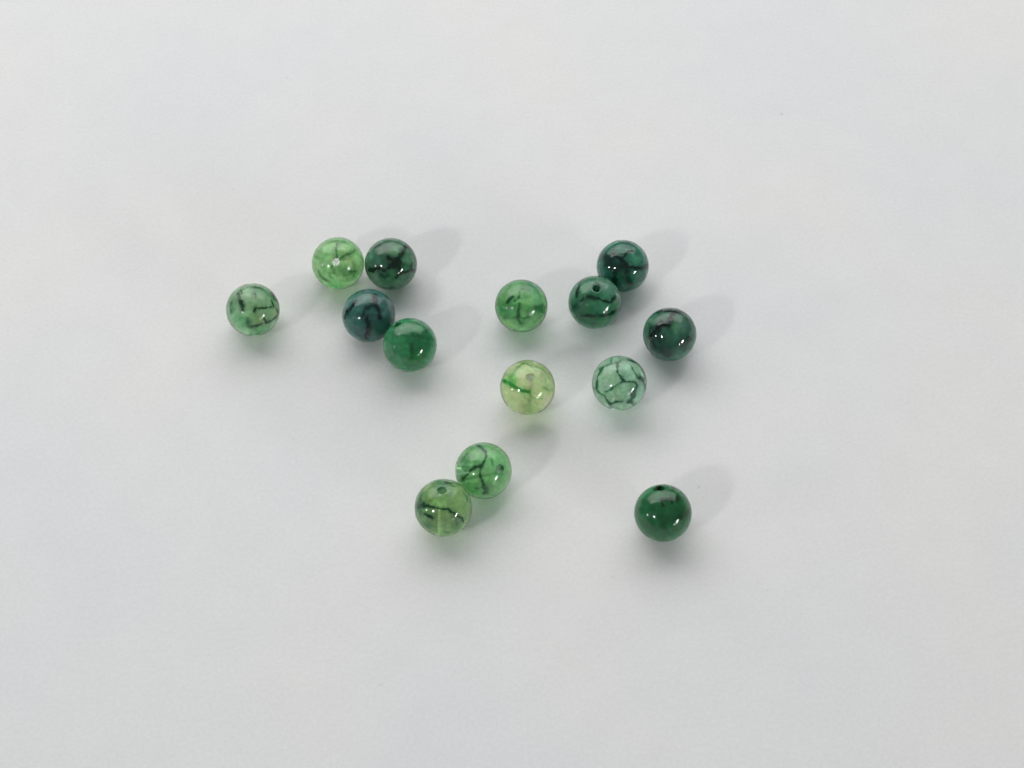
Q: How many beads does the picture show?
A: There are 14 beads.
